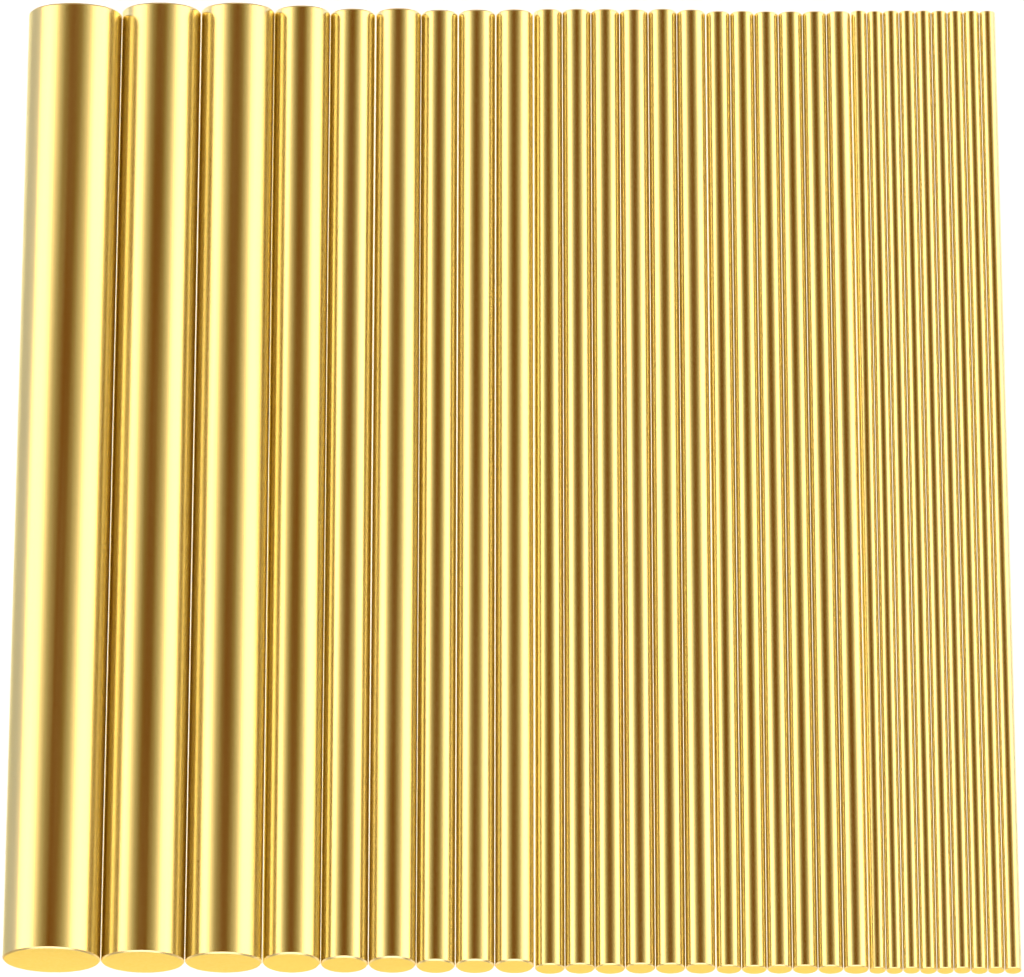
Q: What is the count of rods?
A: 30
